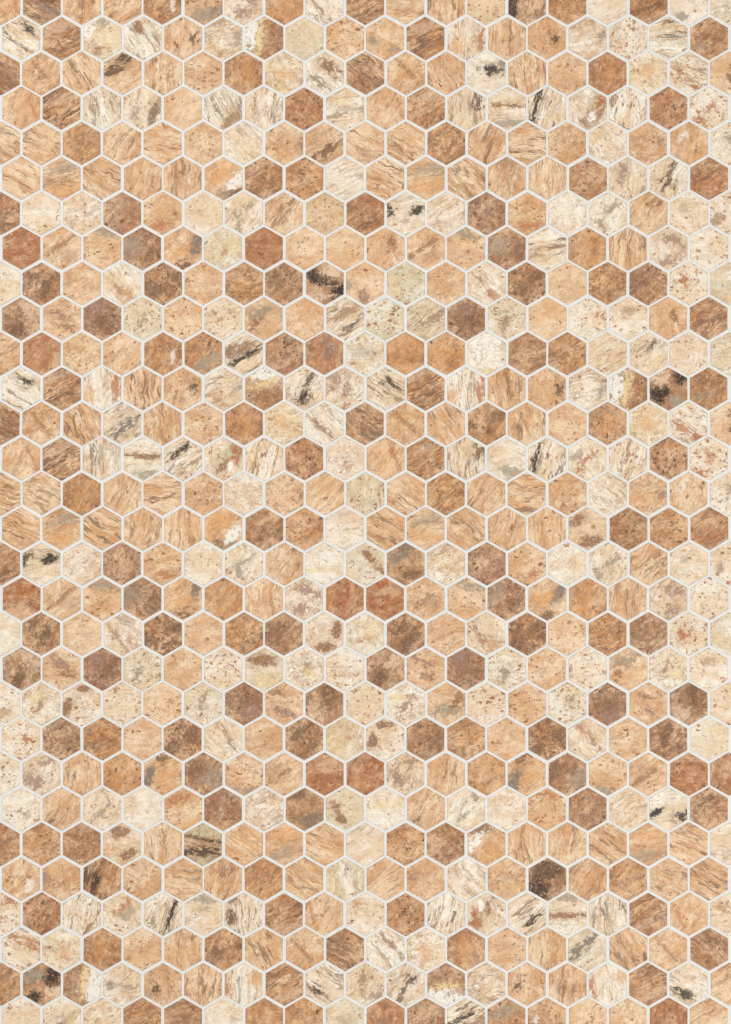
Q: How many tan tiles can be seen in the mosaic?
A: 198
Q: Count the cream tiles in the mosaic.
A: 198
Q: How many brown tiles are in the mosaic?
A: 159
